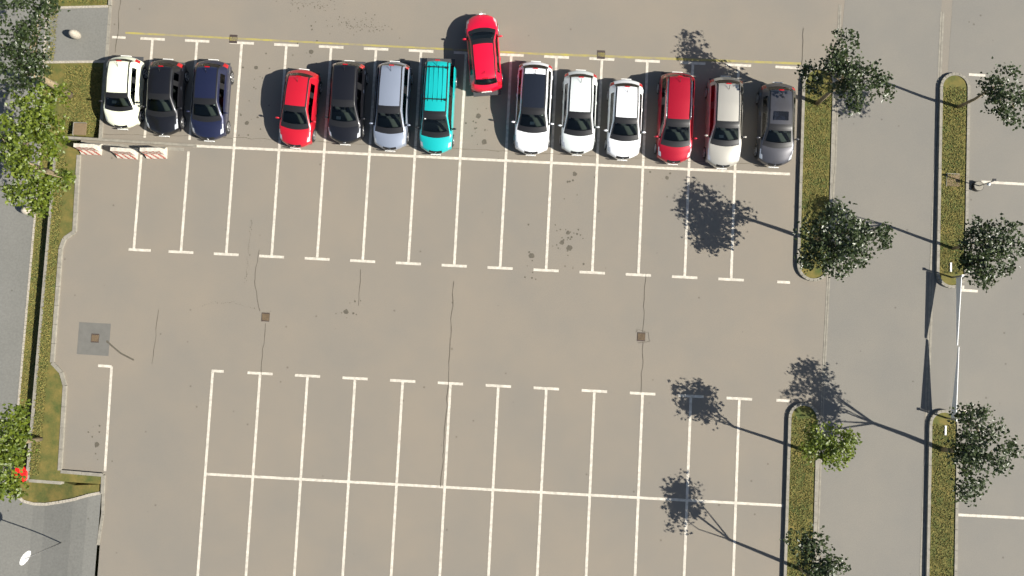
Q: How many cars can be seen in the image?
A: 14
